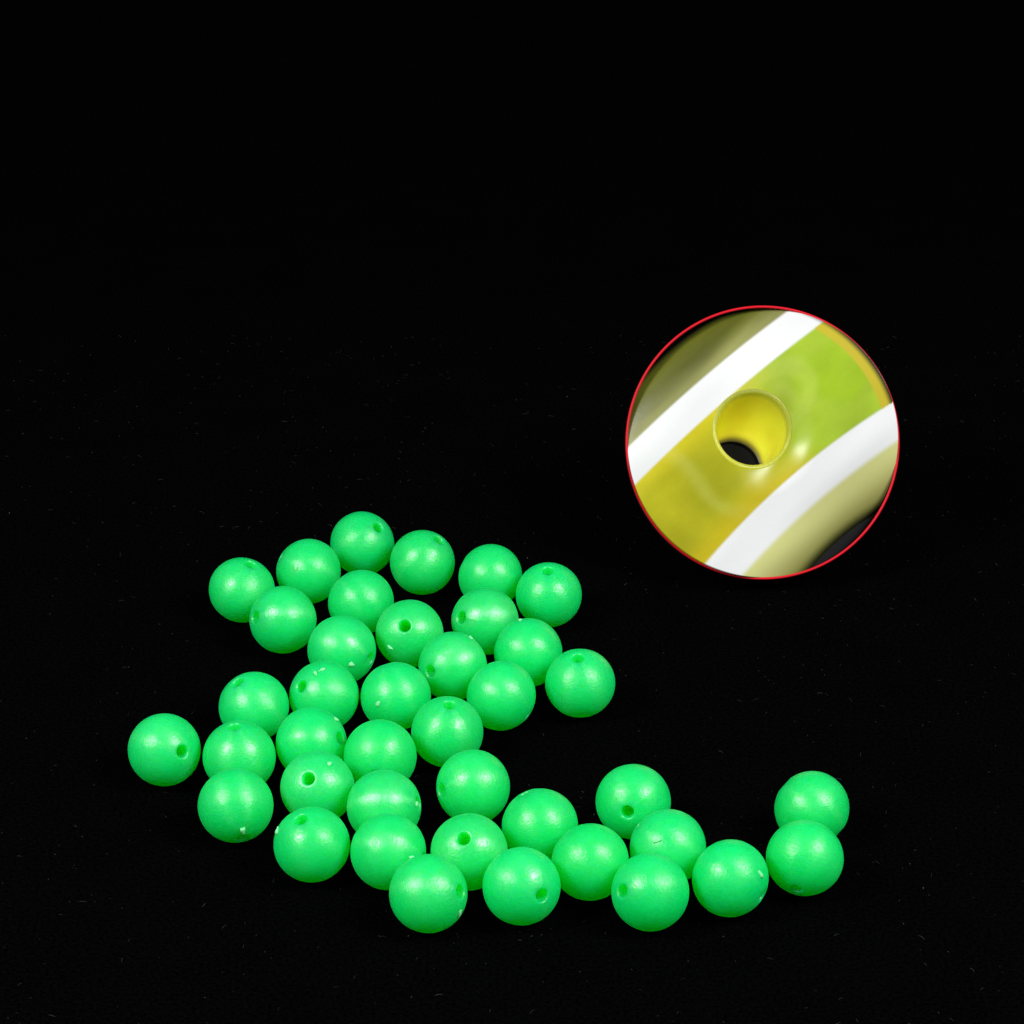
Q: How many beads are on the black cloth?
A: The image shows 40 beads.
